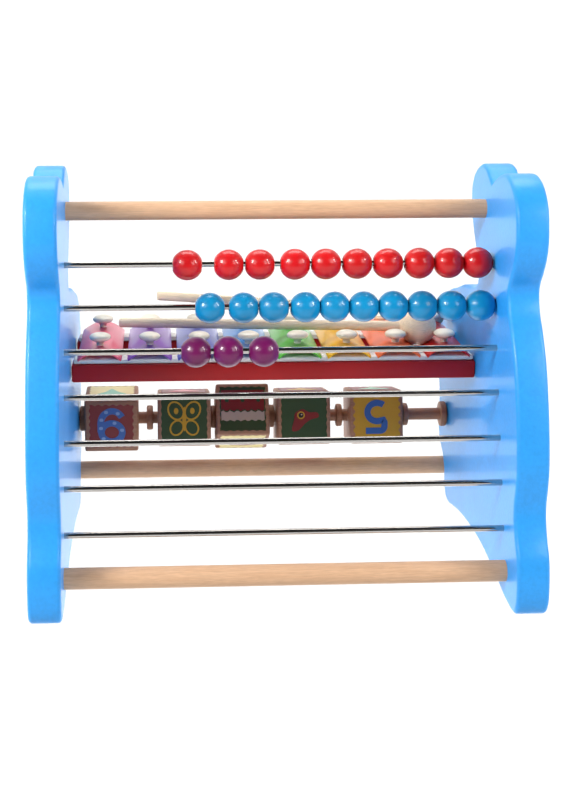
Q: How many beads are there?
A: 23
